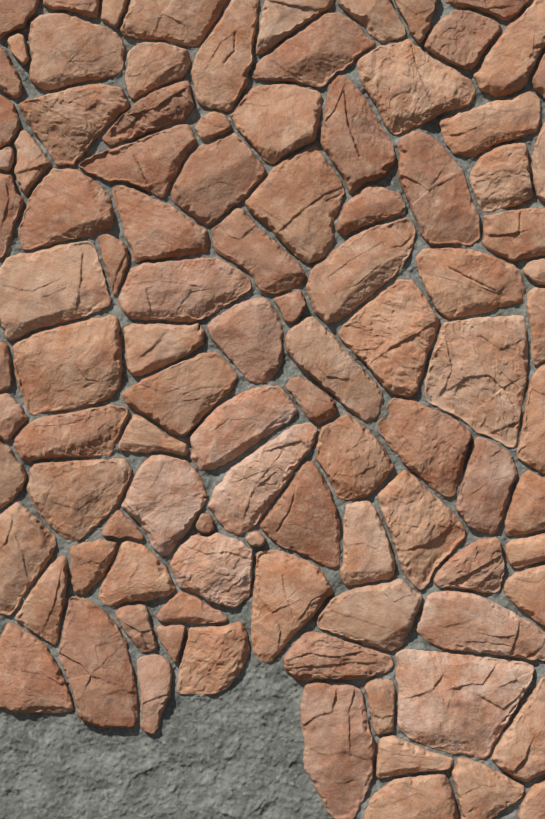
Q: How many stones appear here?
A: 102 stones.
